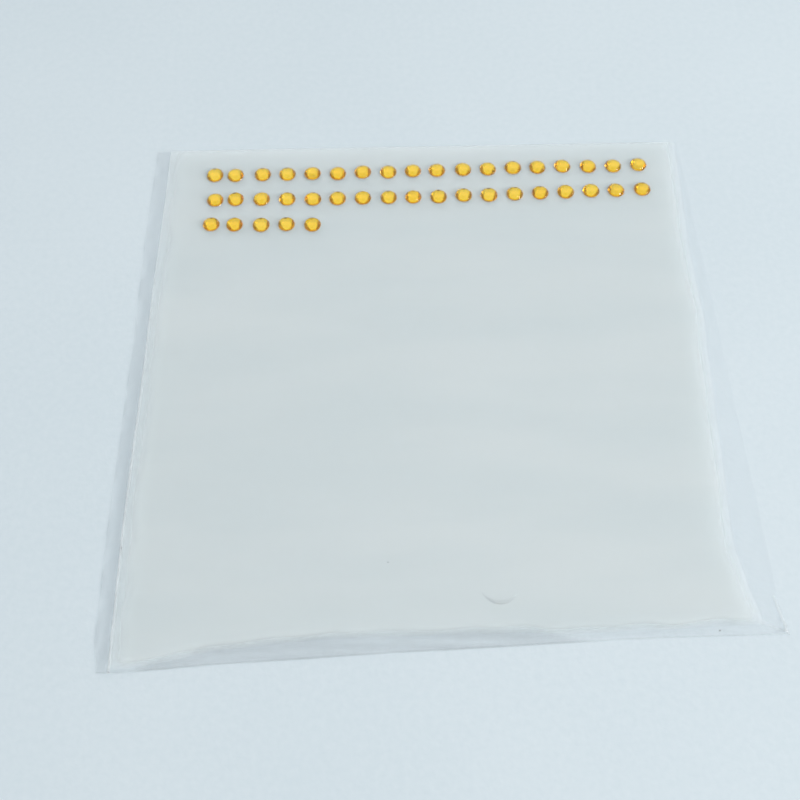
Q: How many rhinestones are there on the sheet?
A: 41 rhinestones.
